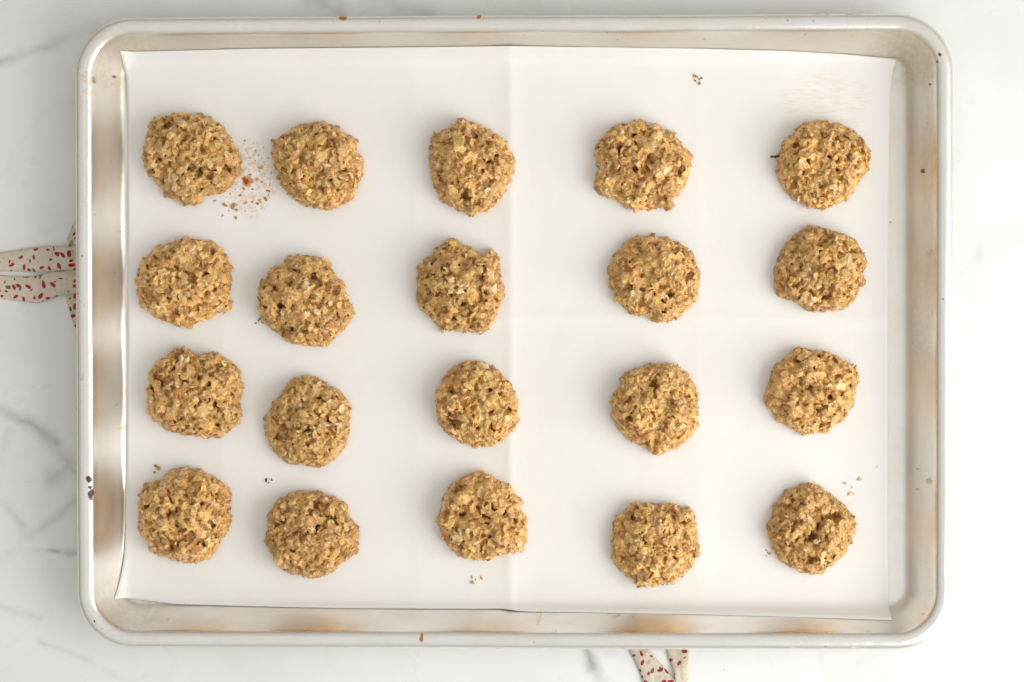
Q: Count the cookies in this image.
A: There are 20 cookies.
